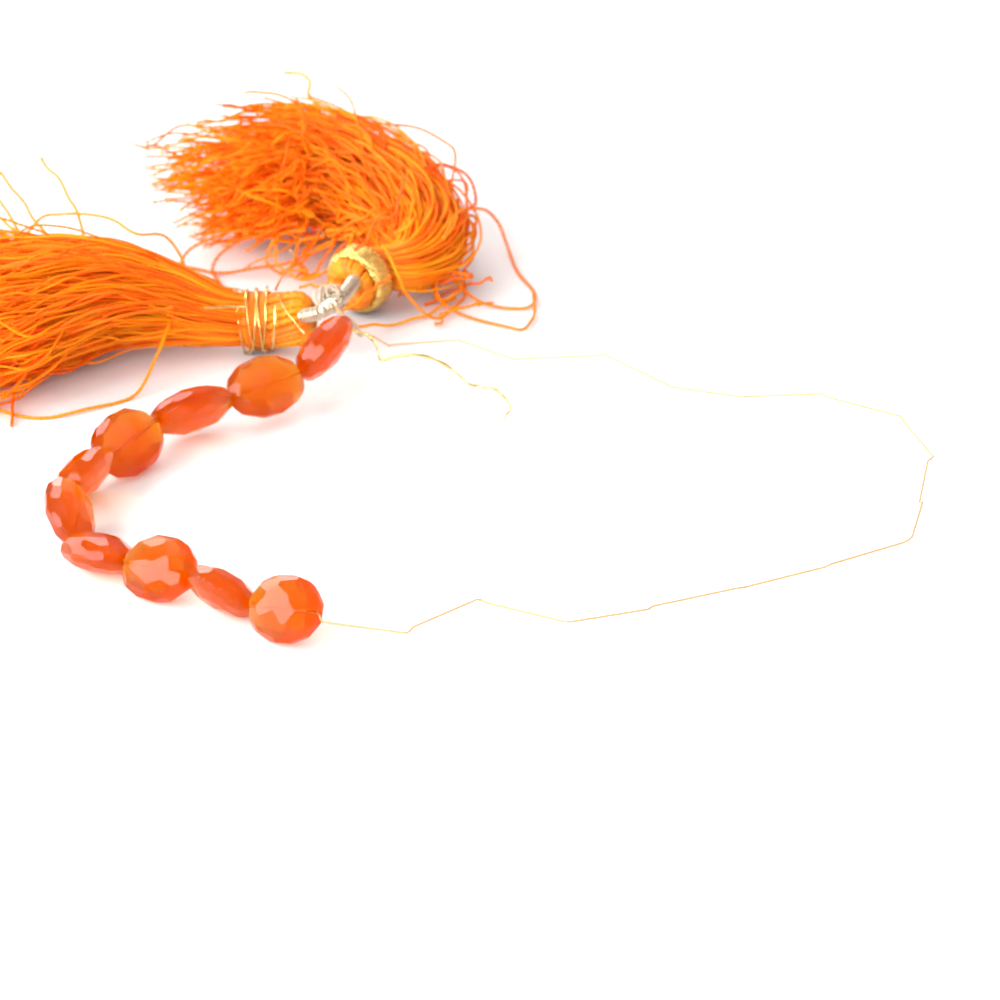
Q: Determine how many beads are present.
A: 10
